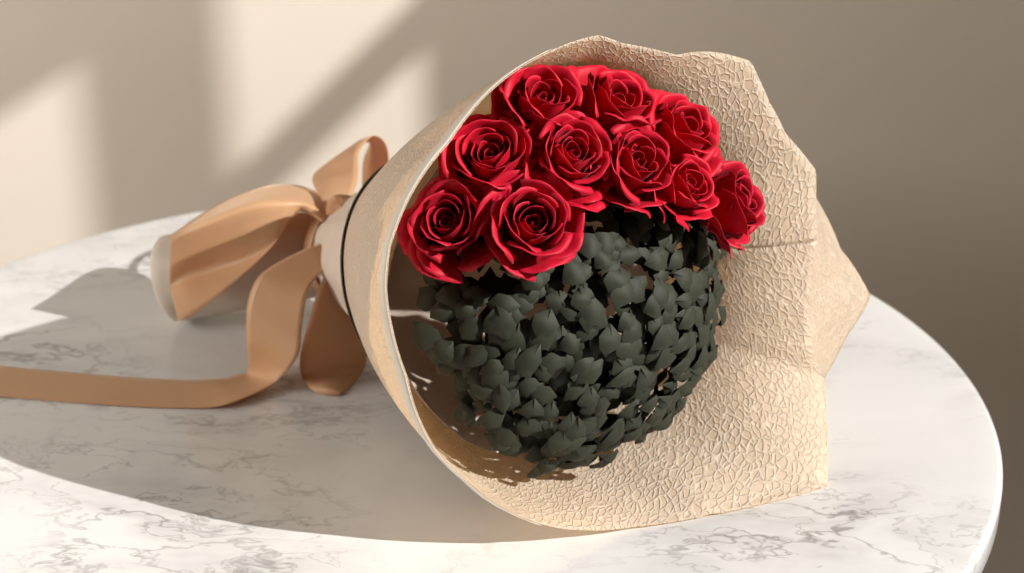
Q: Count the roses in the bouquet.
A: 10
